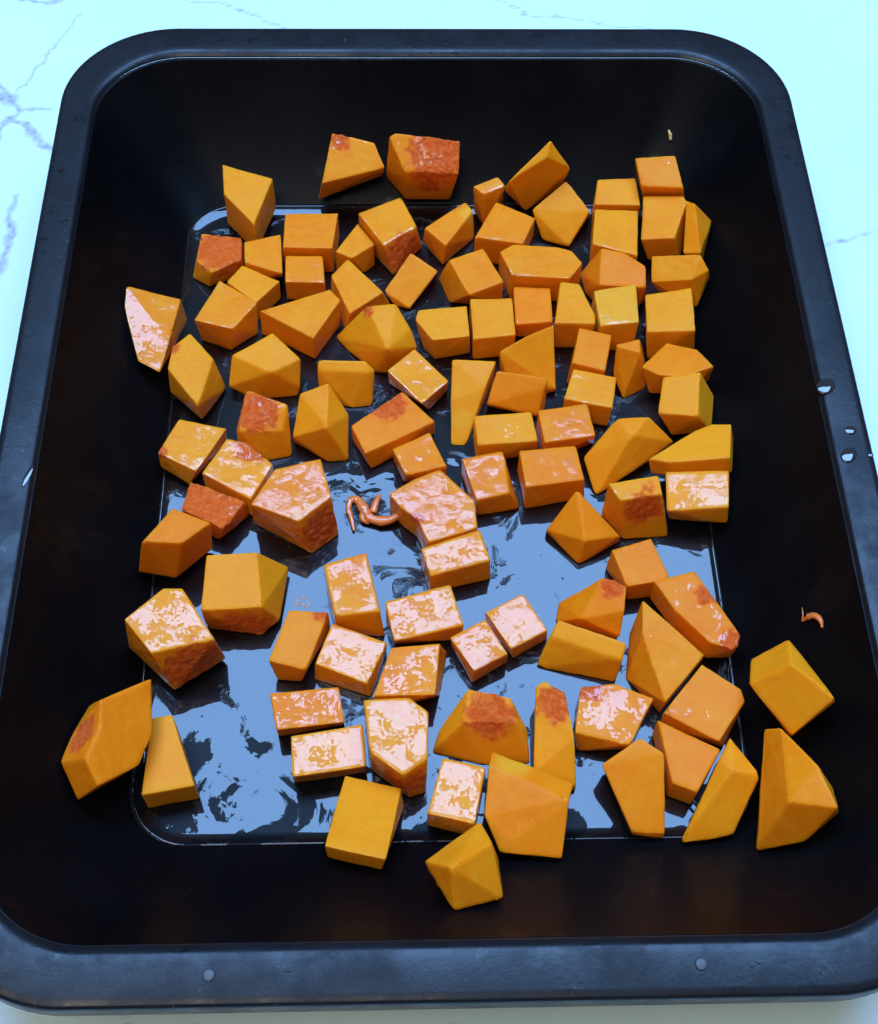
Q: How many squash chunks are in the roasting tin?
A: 100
